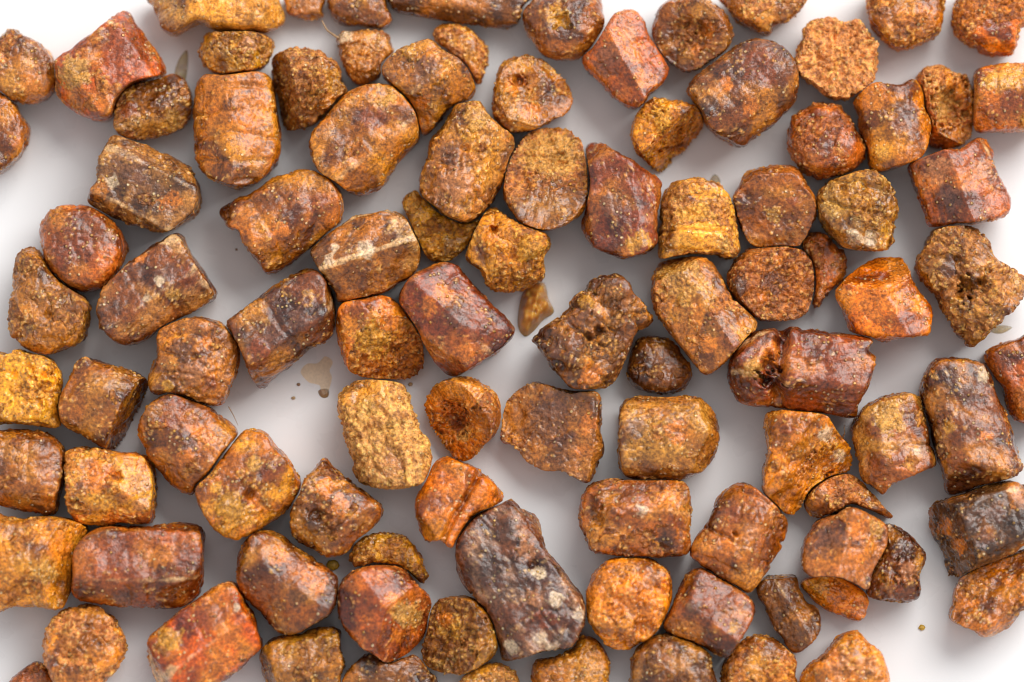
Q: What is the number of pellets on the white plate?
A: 100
